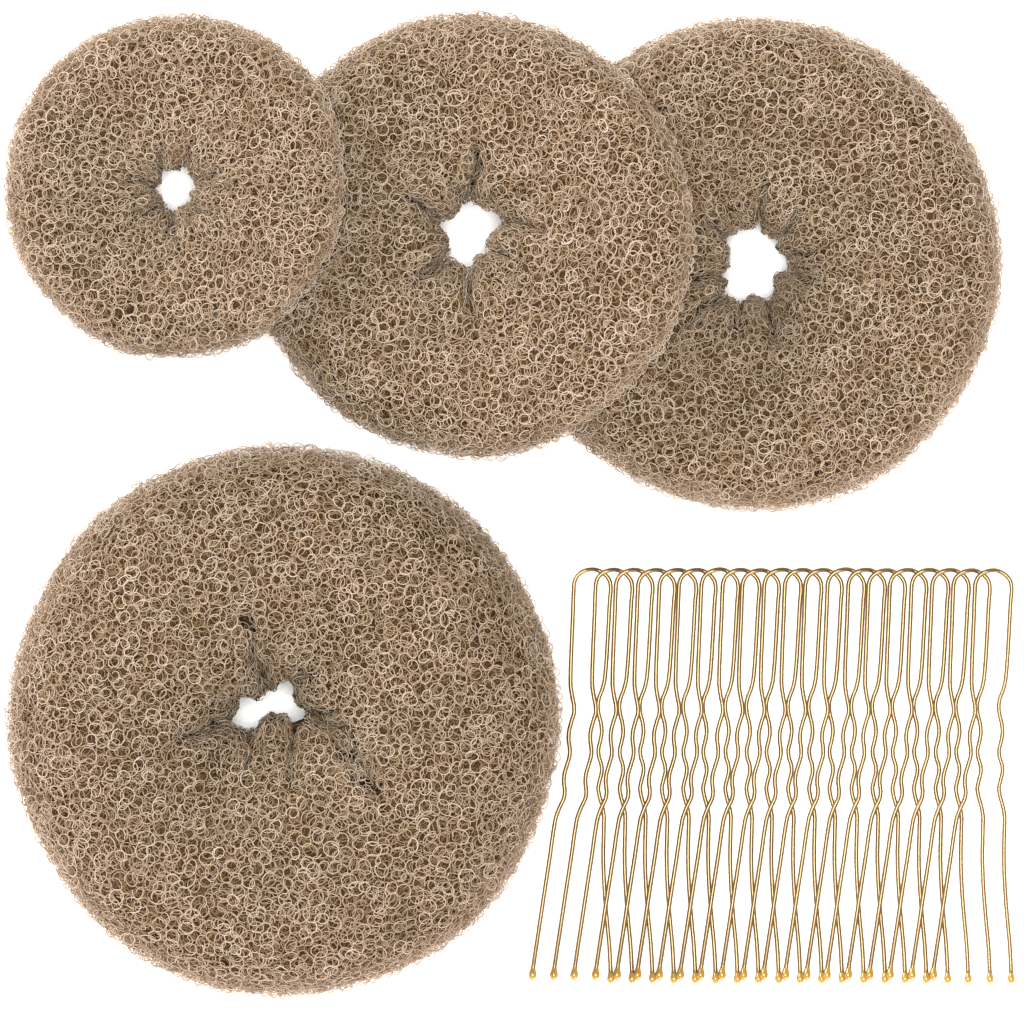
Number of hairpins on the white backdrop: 20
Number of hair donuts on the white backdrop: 4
